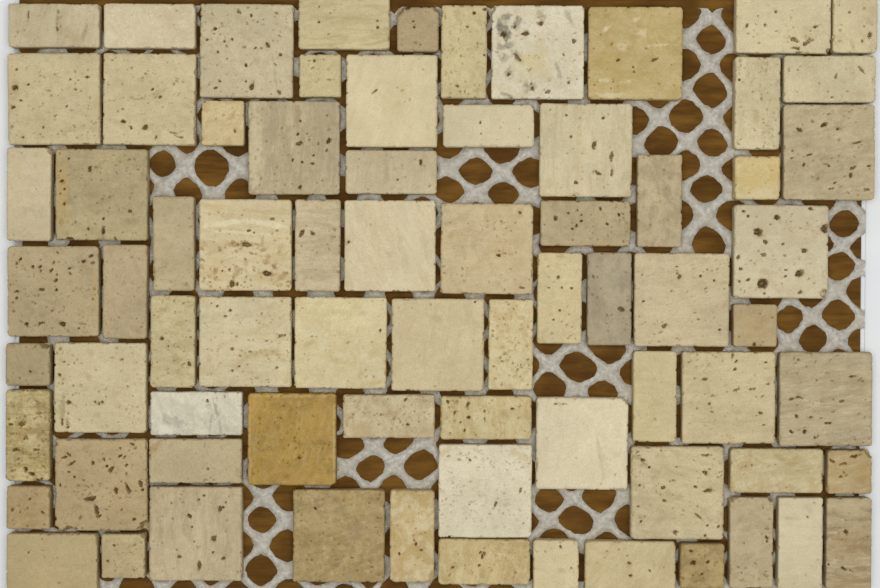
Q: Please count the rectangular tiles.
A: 31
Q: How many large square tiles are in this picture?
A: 33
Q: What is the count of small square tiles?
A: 10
